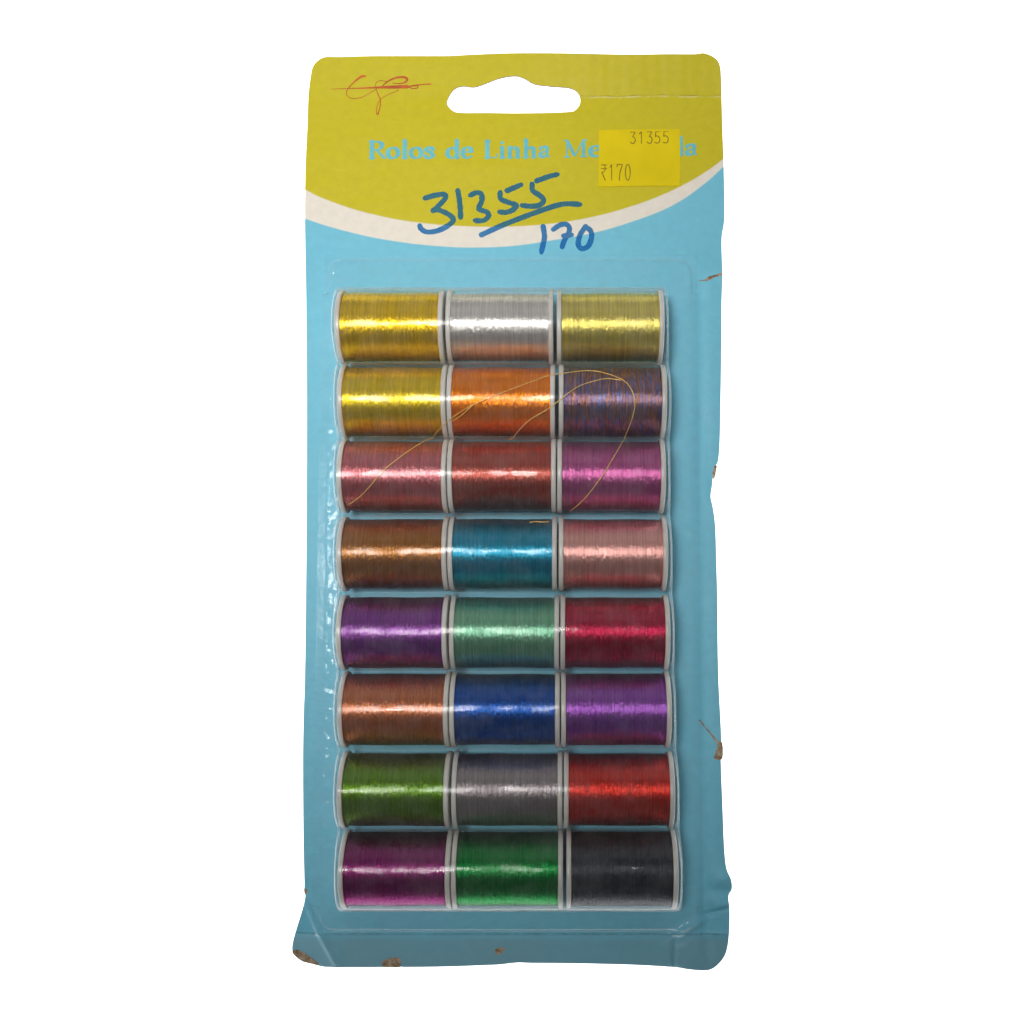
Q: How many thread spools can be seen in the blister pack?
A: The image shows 24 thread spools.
